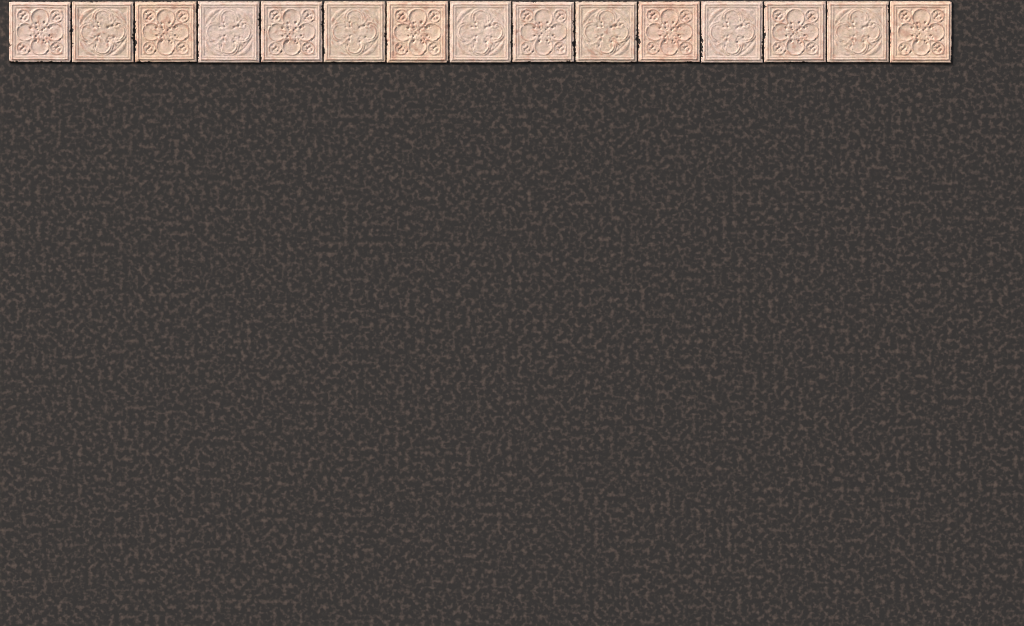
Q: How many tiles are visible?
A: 15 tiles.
